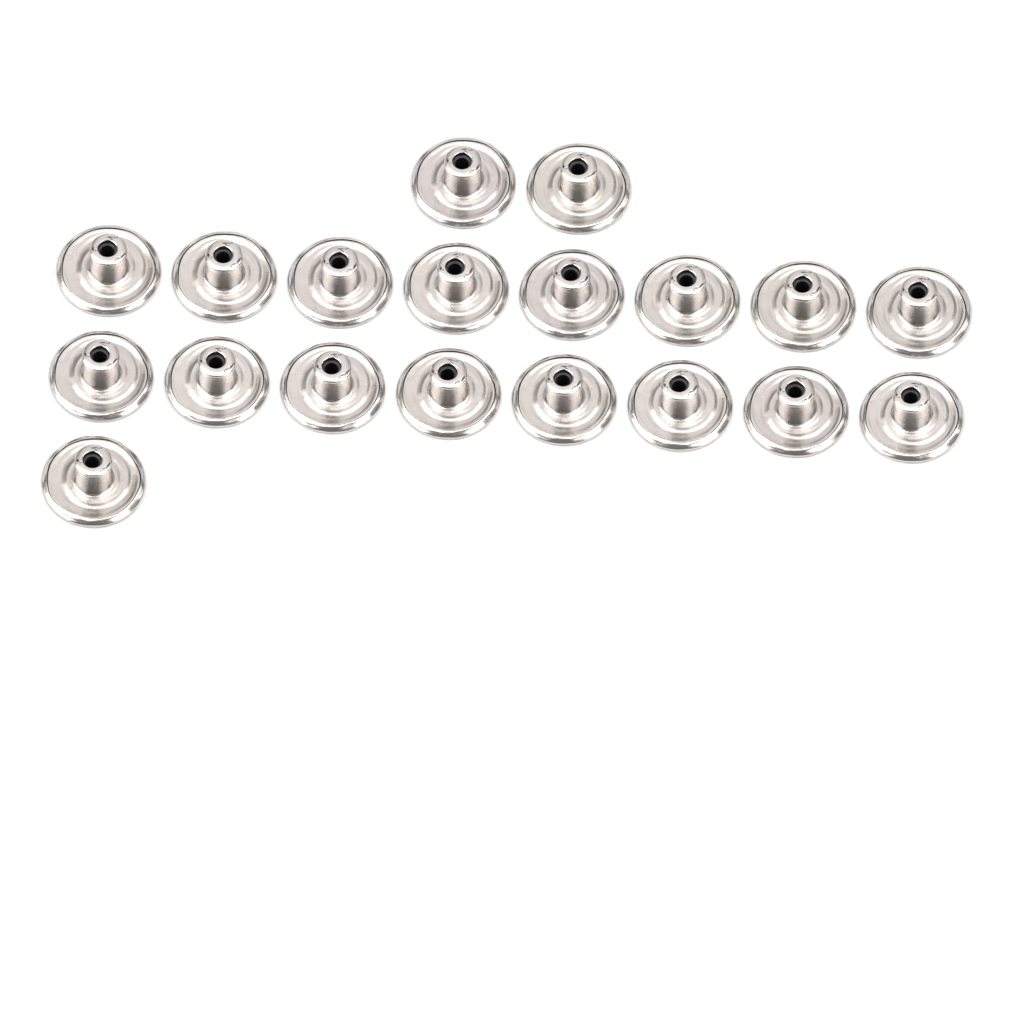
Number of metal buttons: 19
